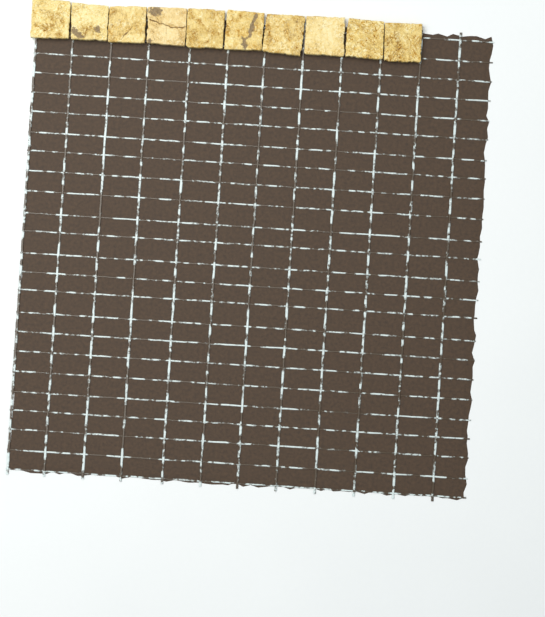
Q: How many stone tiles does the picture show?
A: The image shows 10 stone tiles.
